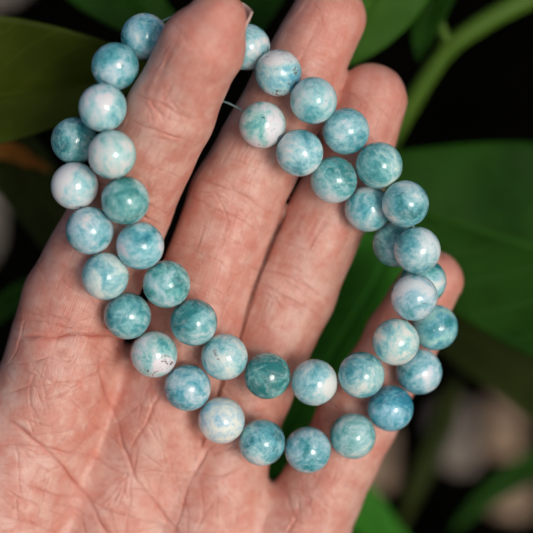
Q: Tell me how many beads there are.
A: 41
